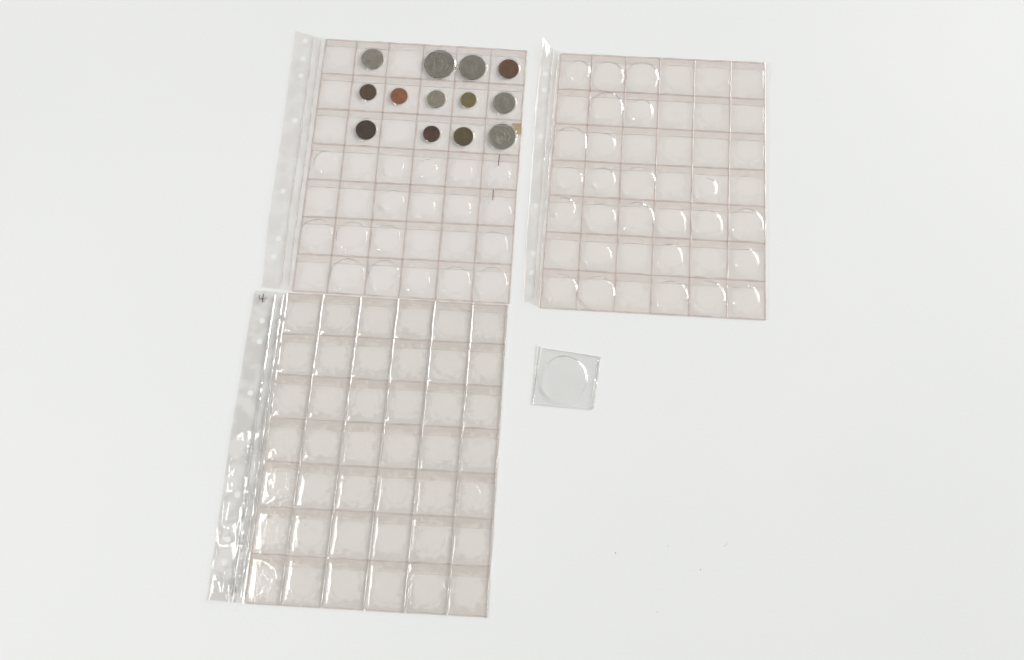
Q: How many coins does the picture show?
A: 13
